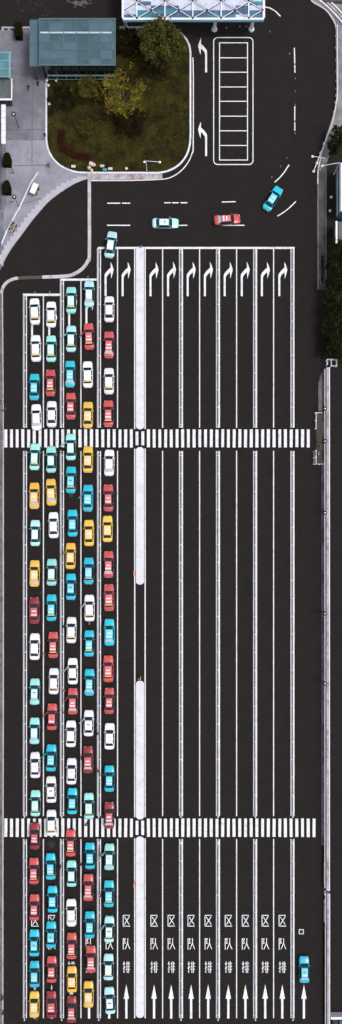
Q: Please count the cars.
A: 105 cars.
